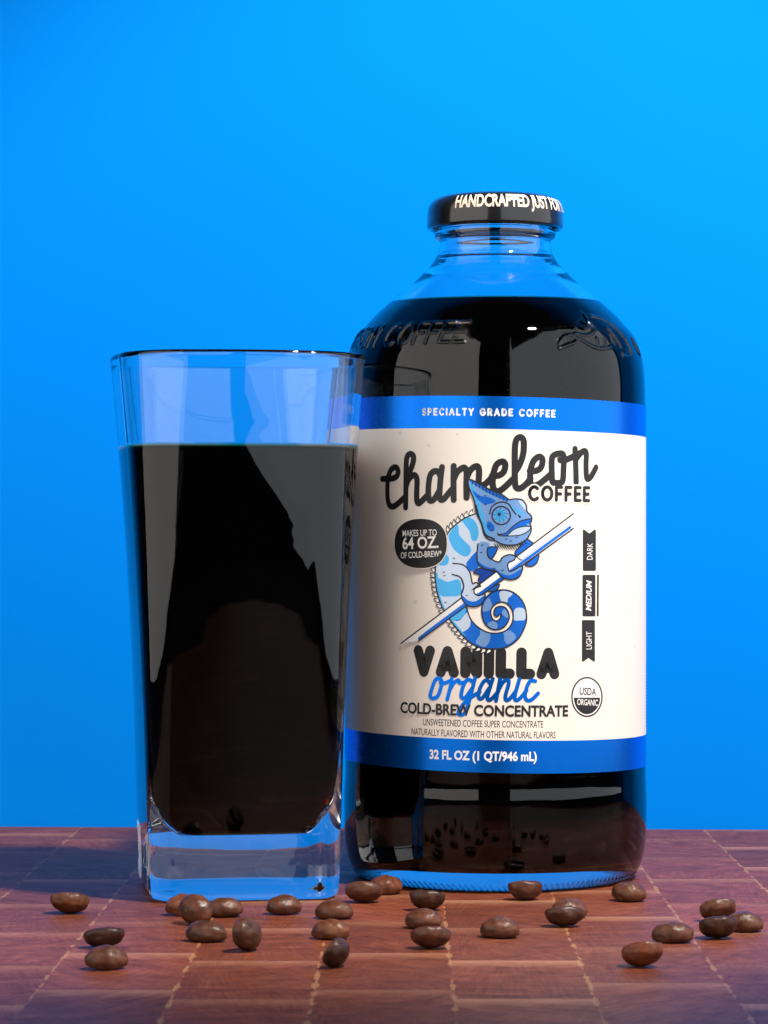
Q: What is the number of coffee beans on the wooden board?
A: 27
